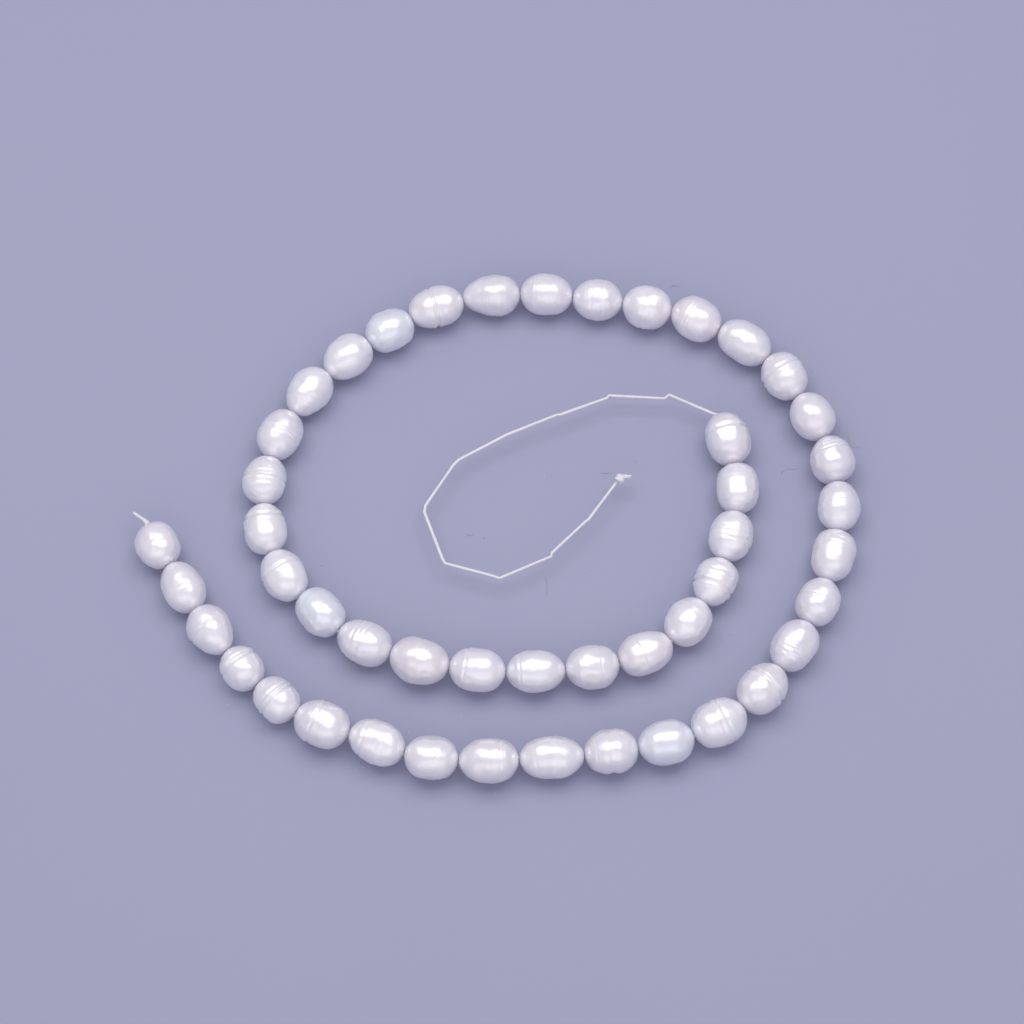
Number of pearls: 47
